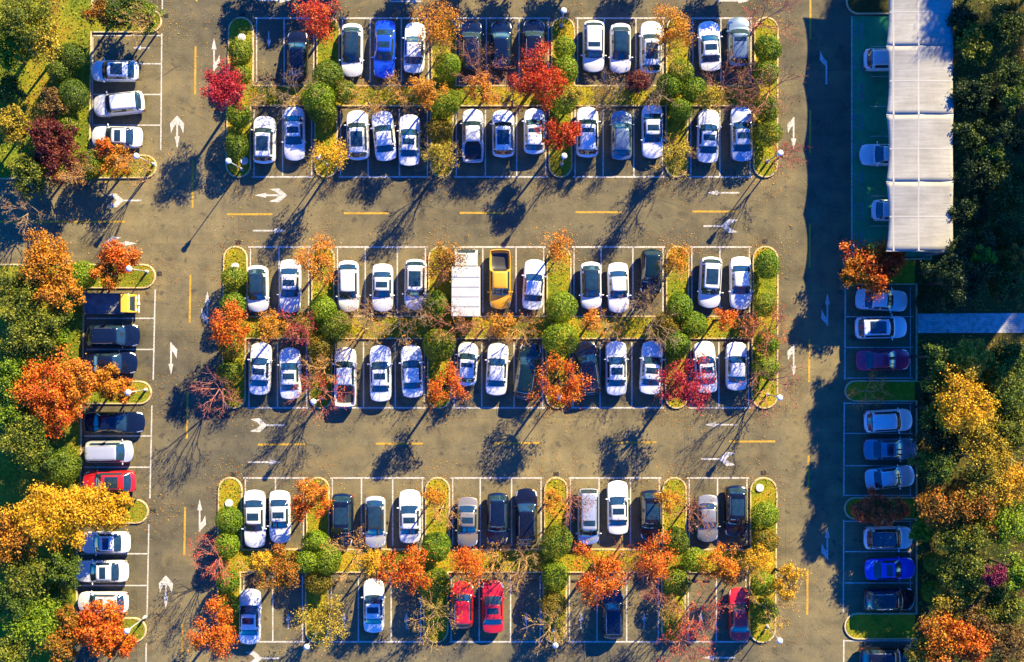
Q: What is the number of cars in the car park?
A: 90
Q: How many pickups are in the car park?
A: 3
